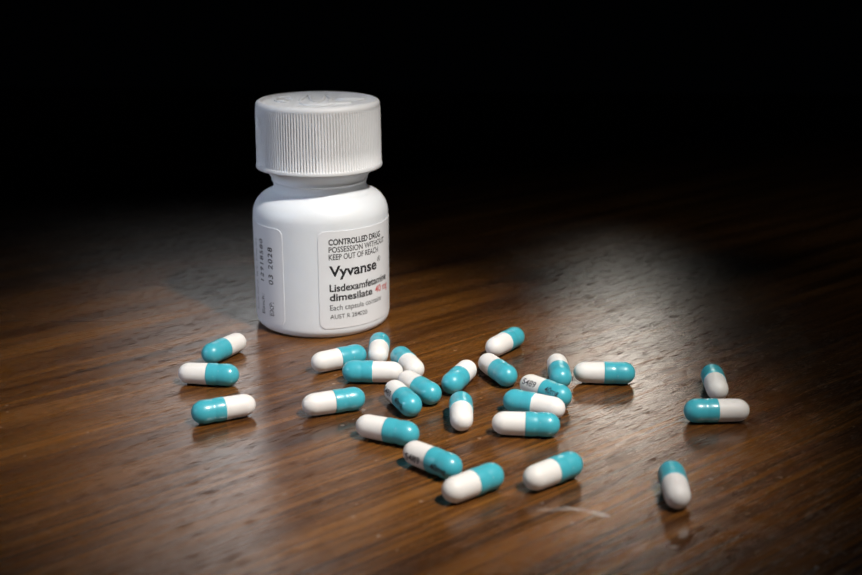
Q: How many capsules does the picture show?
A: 26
